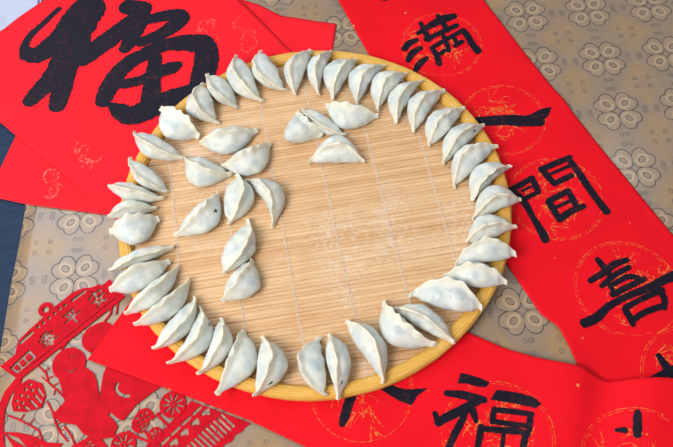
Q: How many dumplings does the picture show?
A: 52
